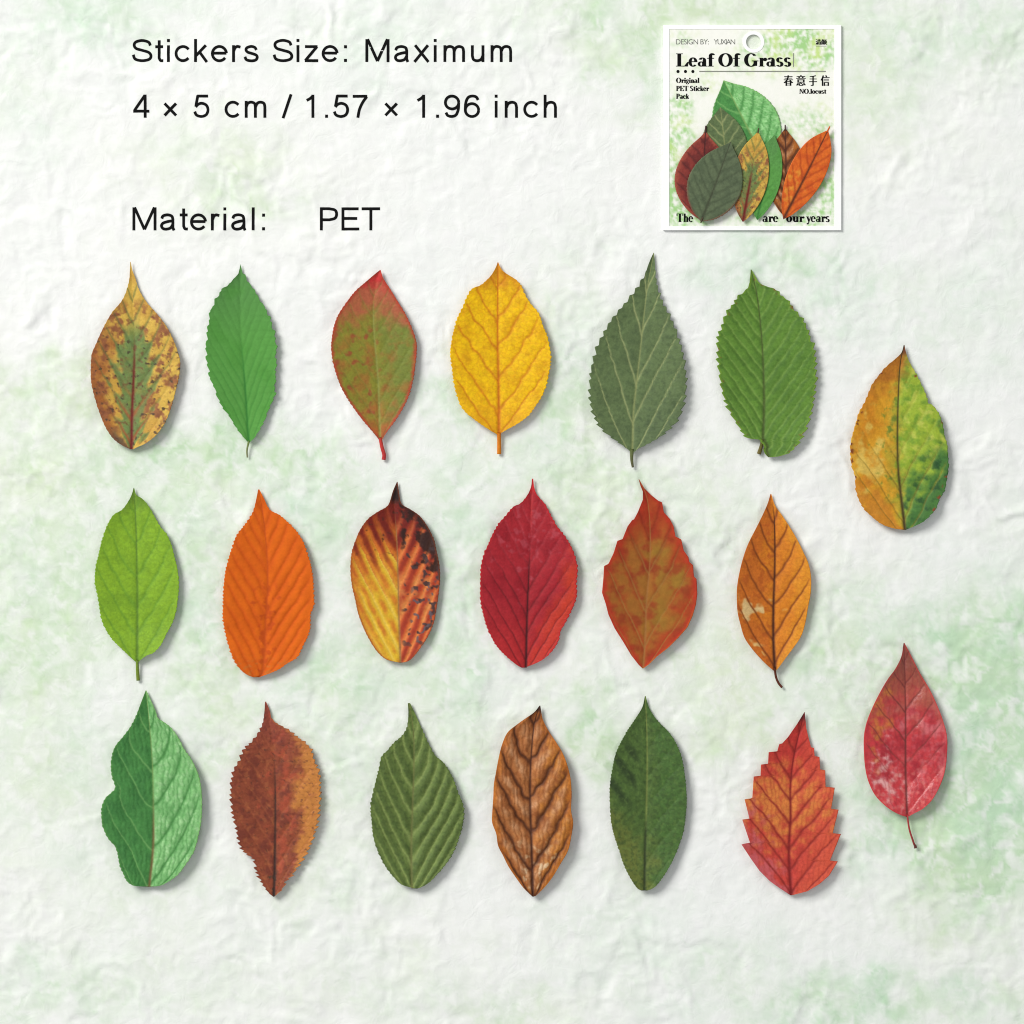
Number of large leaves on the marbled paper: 20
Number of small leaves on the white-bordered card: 8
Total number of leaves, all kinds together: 28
